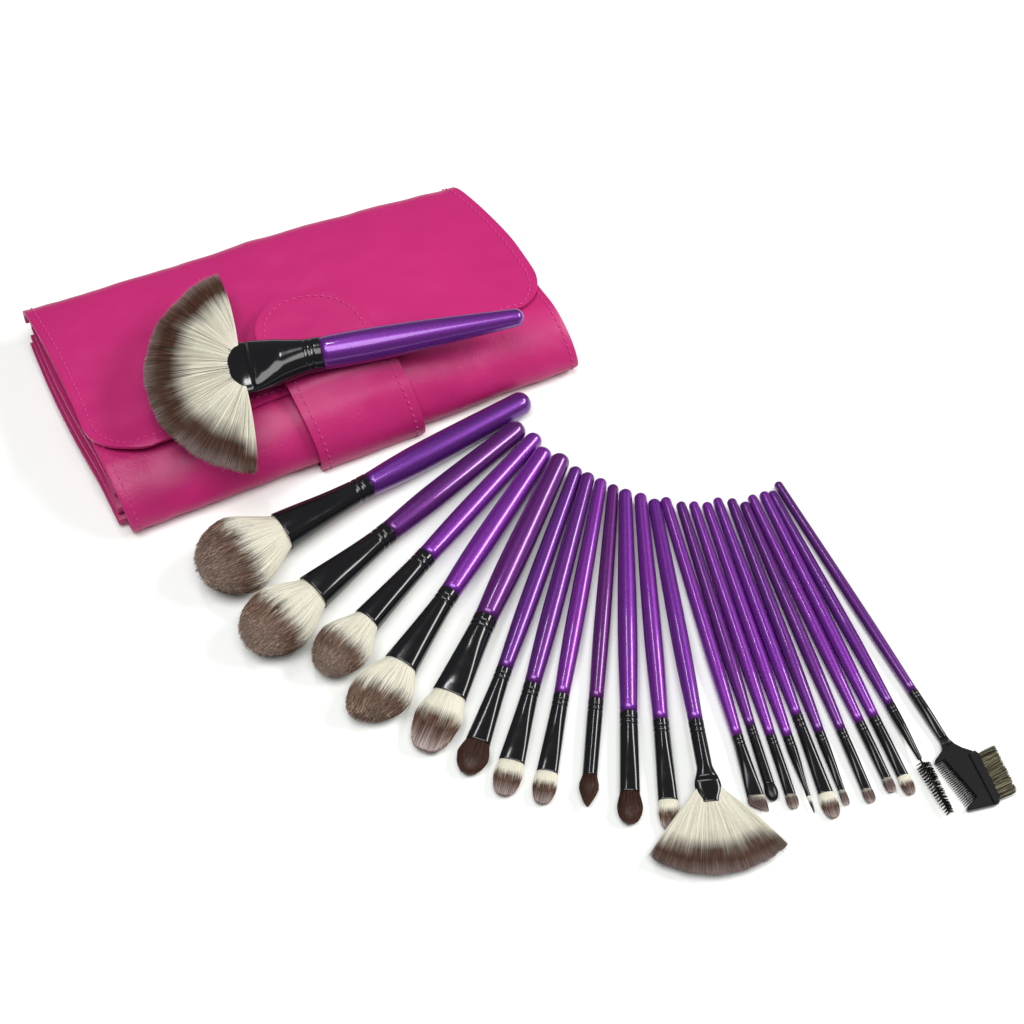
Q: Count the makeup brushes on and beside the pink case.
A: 24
